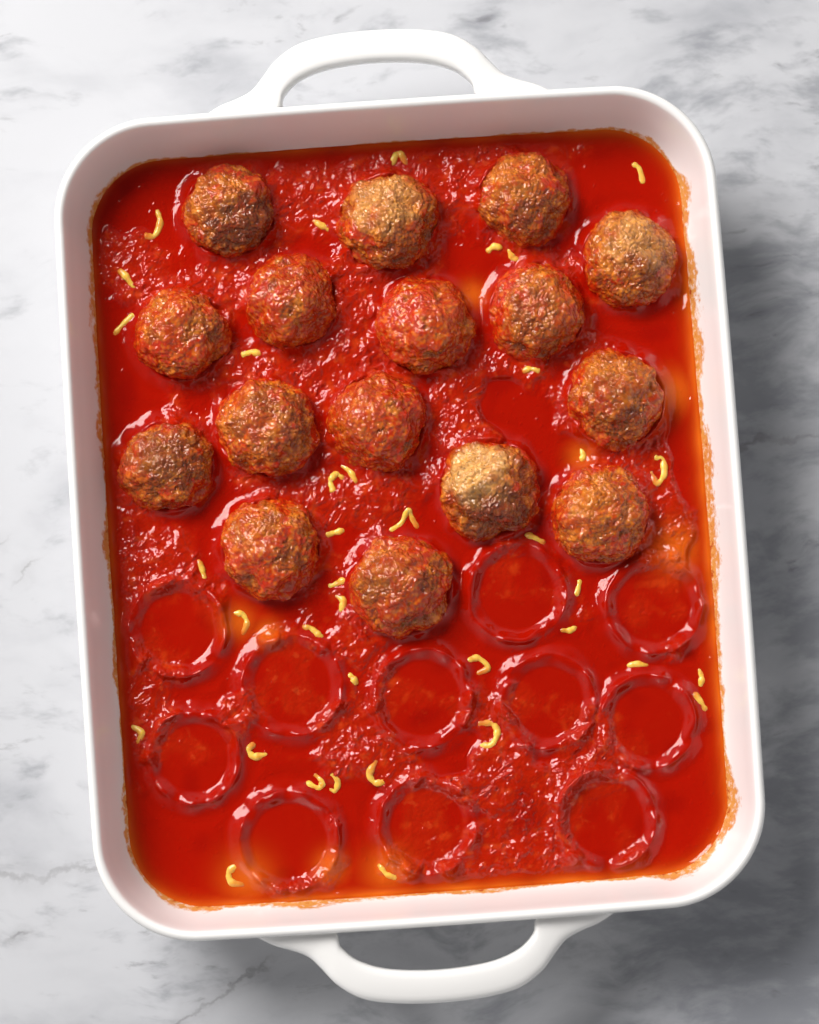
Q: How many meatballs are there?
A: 16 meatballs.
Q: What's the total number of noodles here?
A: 37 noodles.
